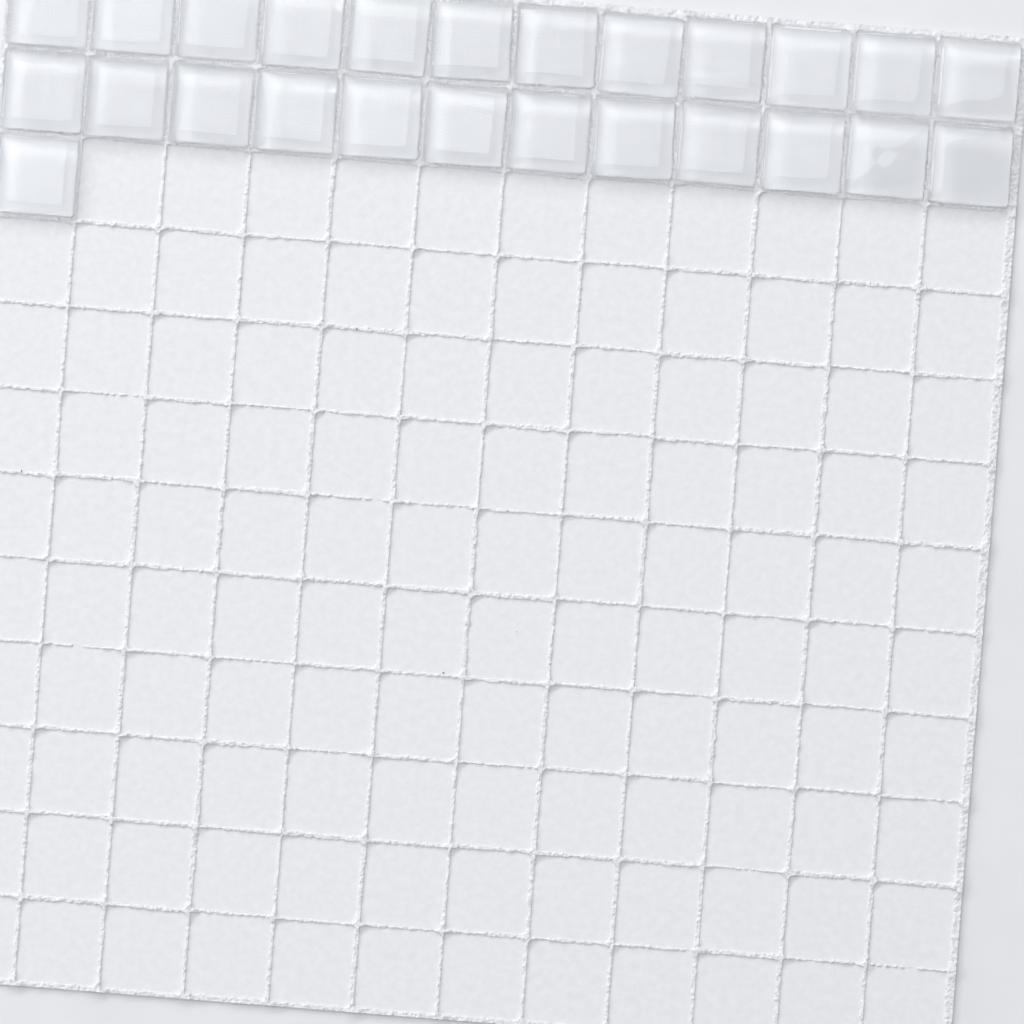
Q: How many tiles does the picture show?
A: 25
